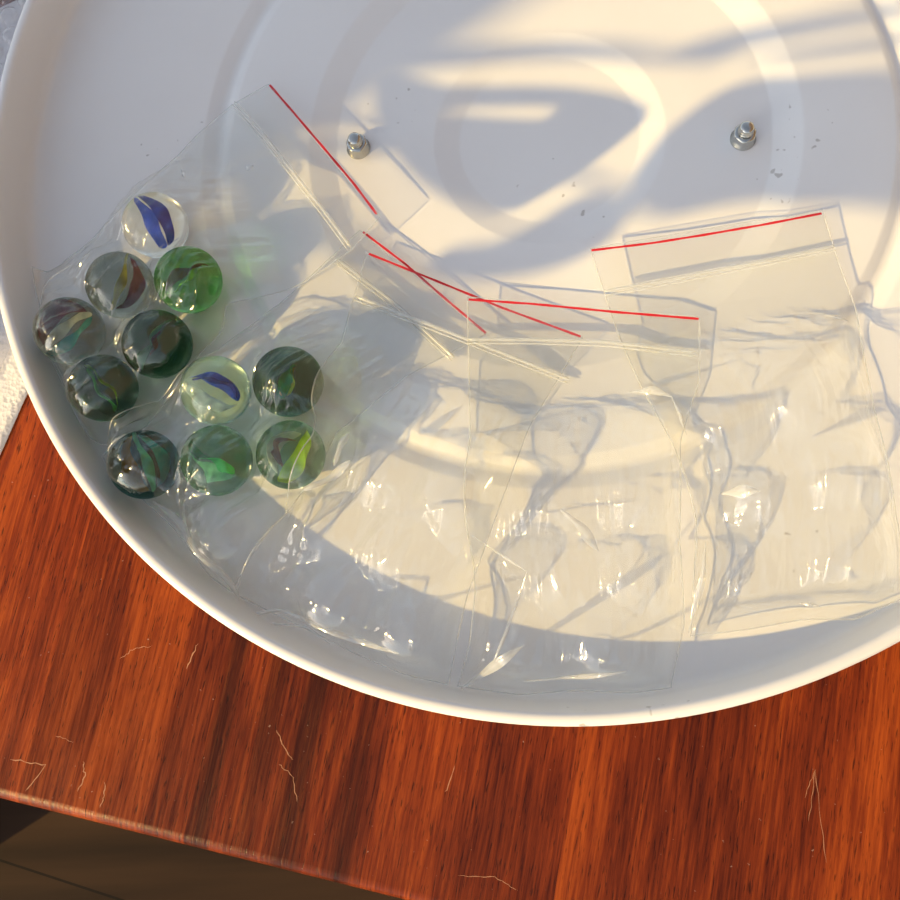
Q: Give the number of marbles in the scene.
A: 11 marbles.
